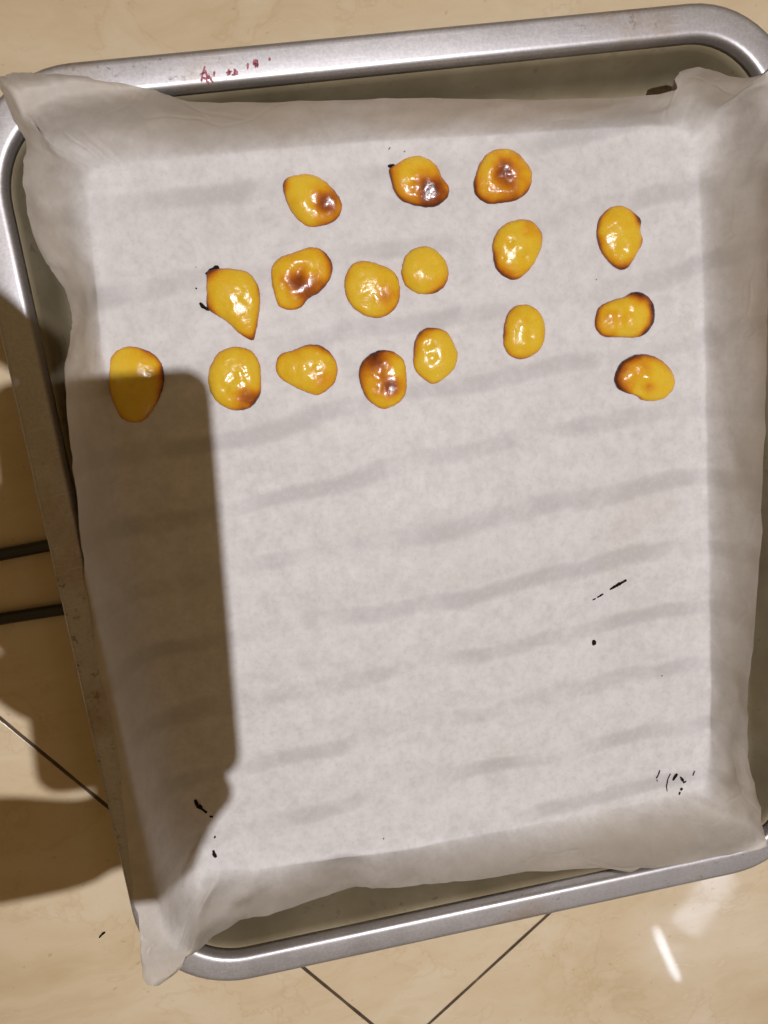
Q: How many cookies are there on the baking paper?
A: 17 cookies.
